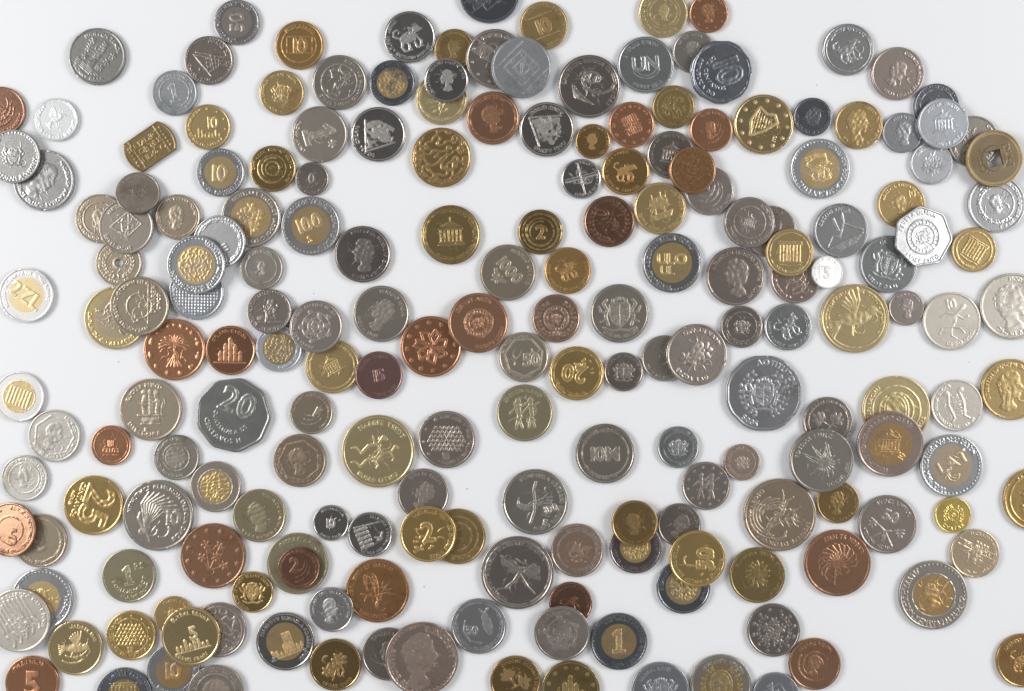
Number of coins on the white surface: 200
